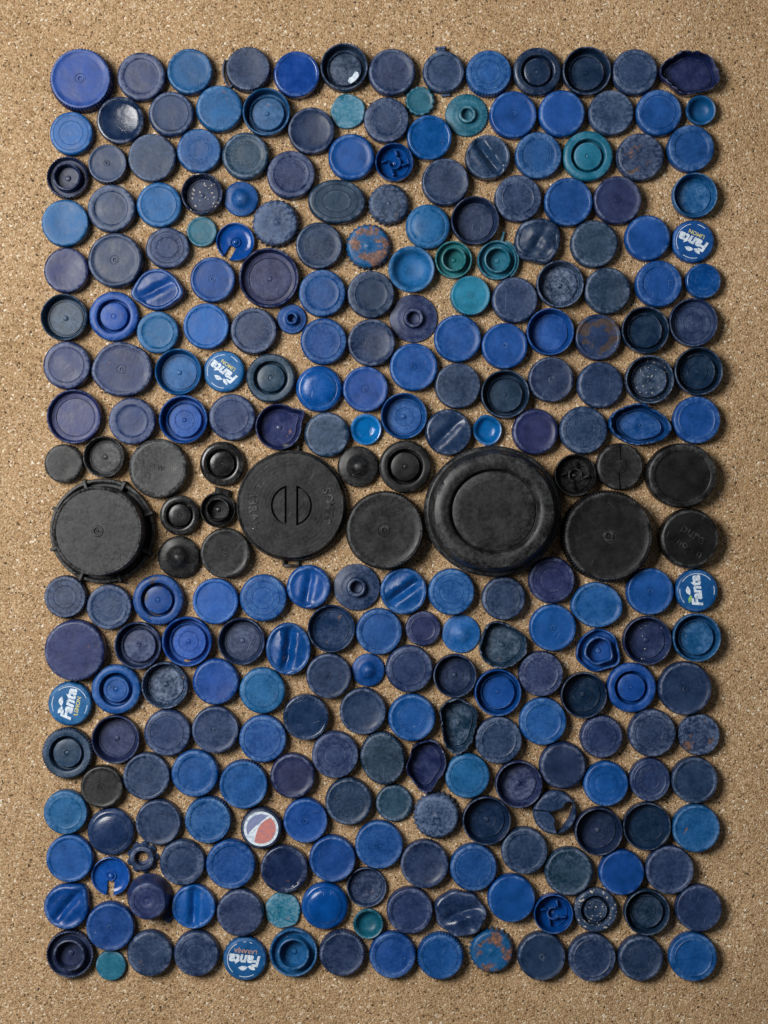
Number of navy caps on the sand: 136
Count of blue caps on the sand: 105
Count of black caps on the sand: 20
